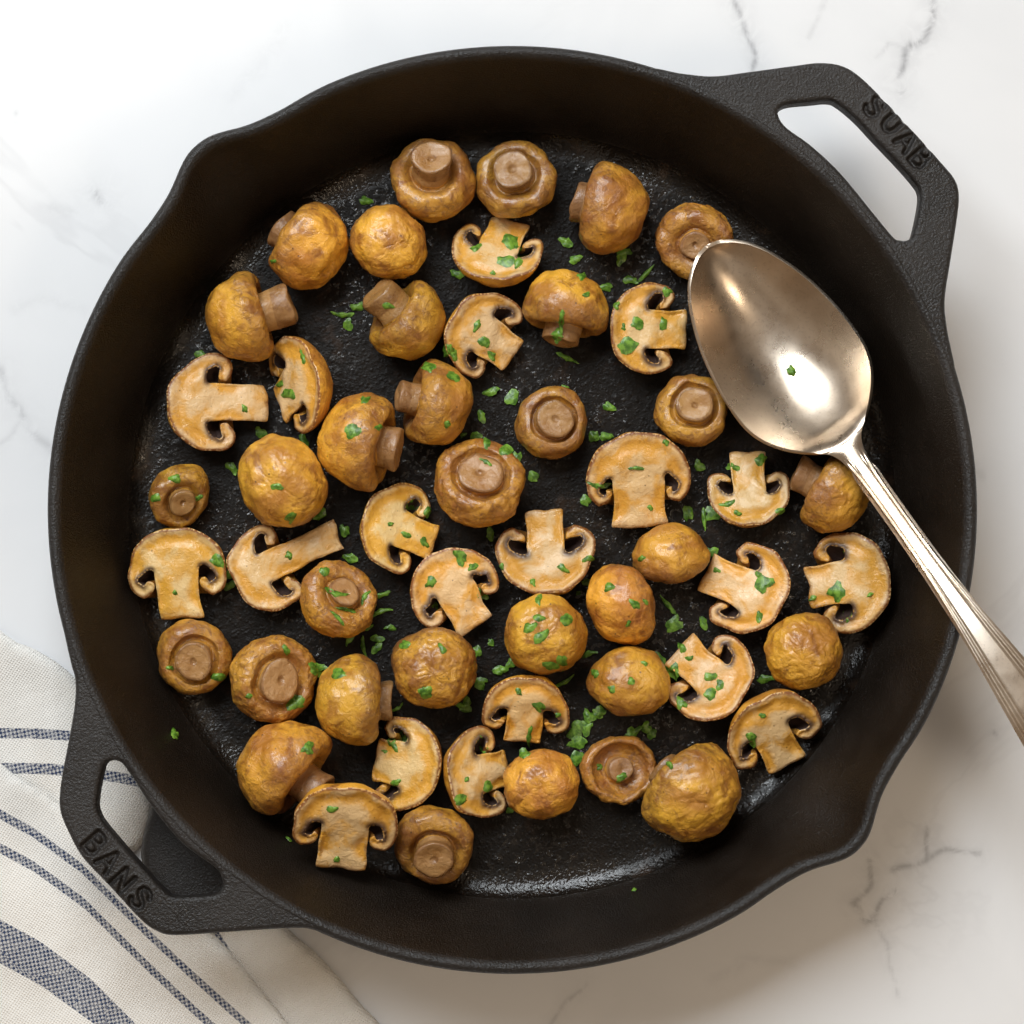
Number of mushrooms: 52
